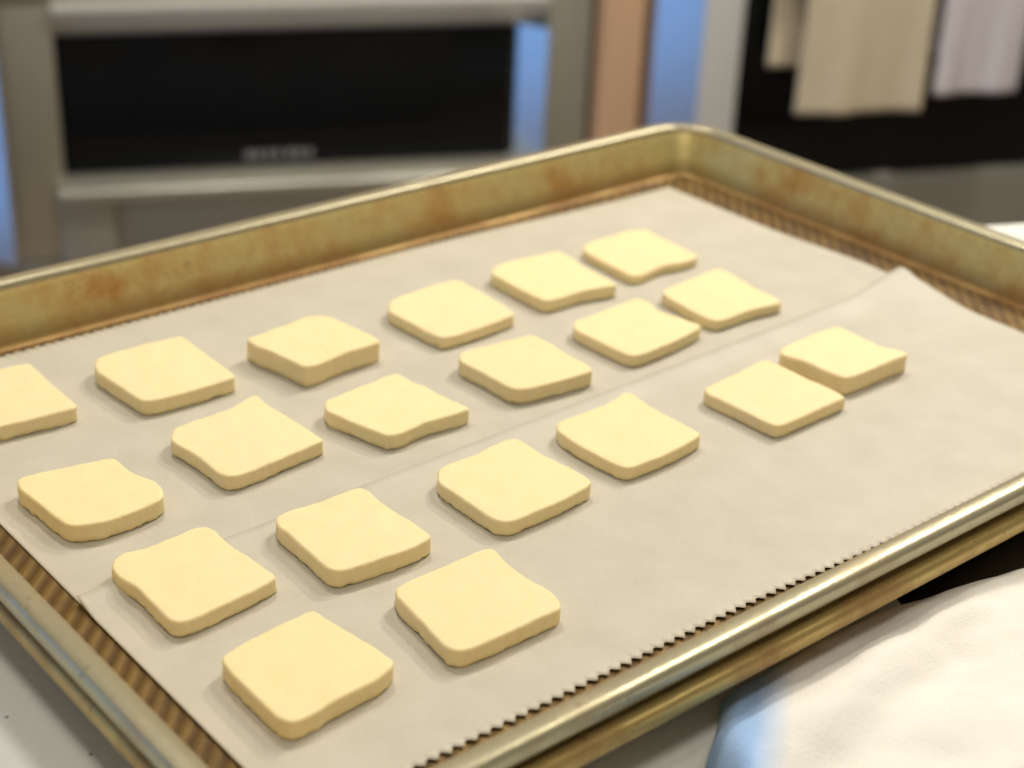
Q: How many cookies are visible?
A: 20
